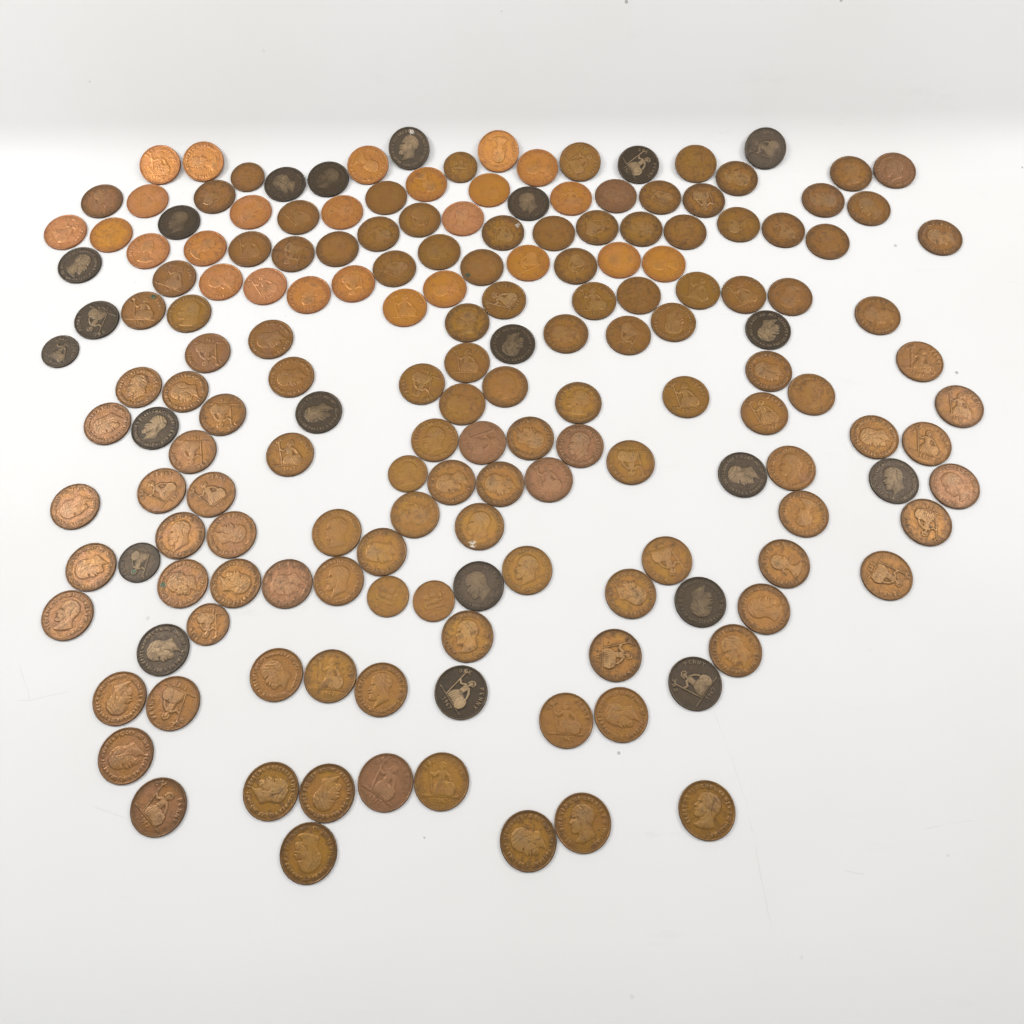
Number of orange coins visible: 25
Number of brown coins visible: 127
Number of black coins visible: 22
